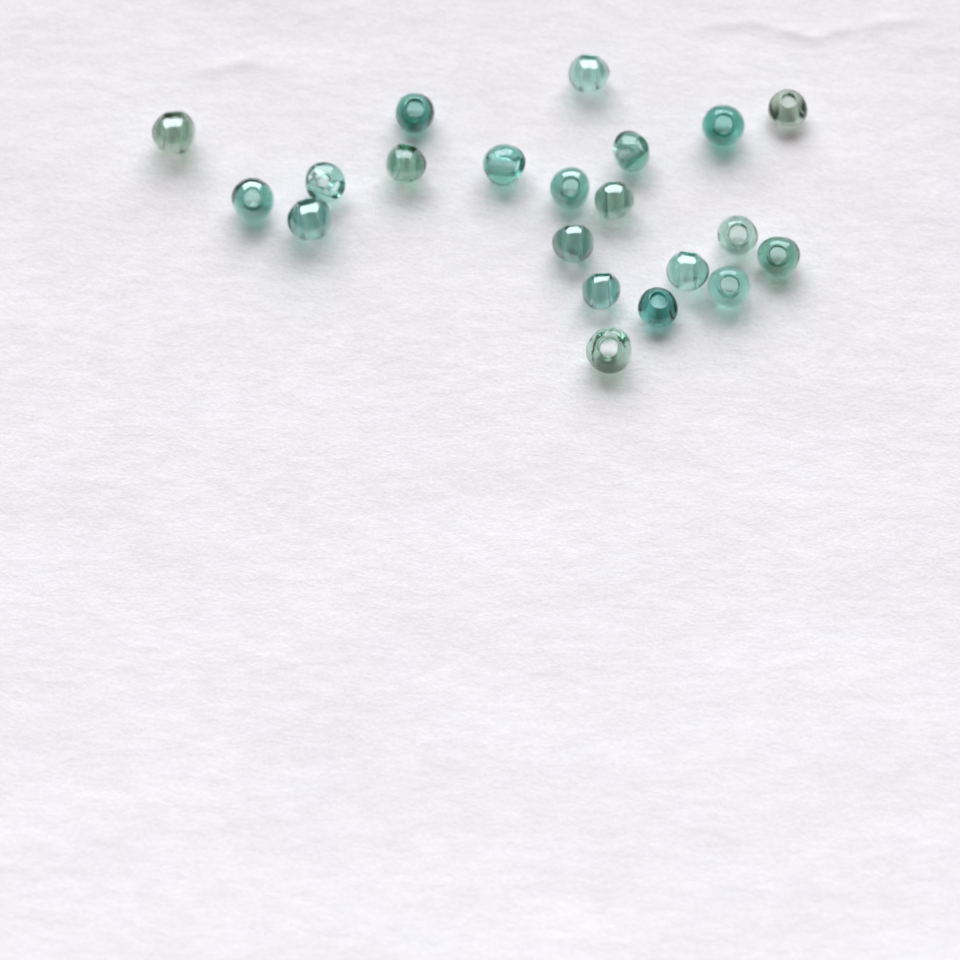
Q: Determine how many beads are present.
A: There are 21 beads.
